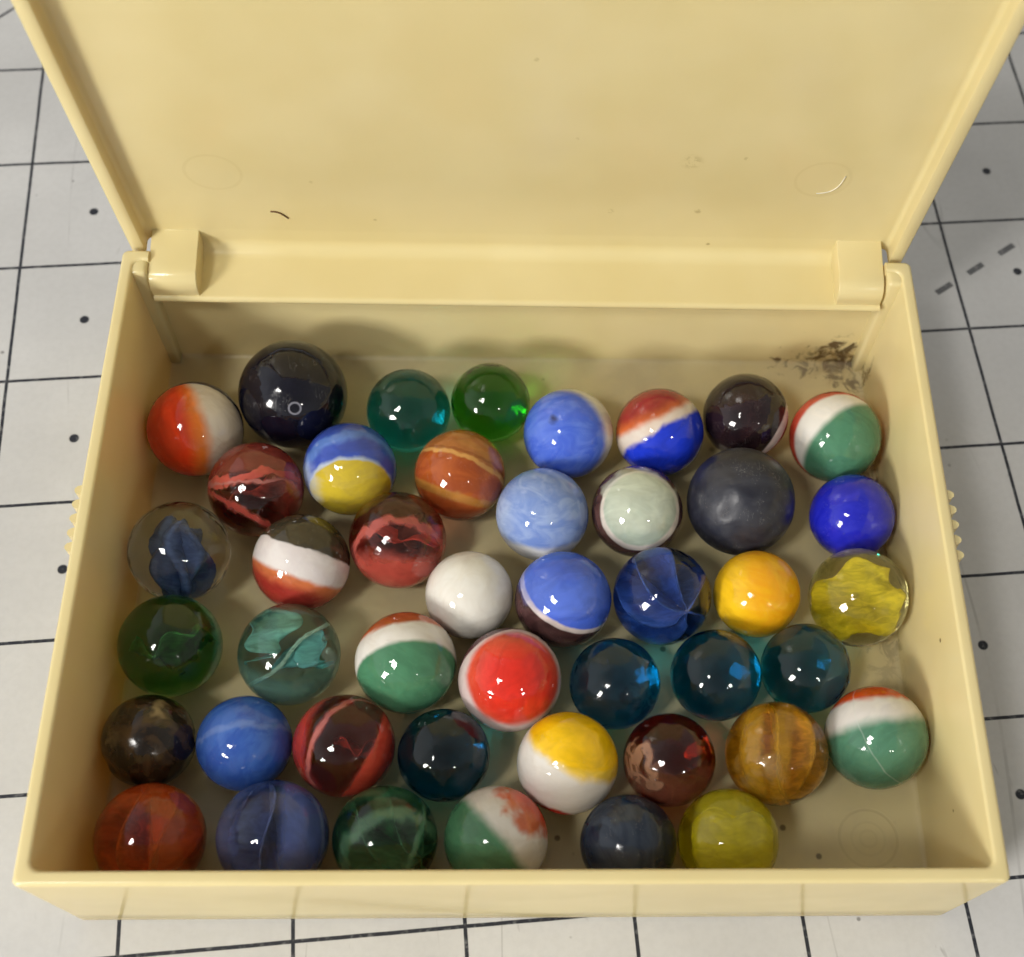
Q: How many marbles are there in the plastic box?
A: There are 44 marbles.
